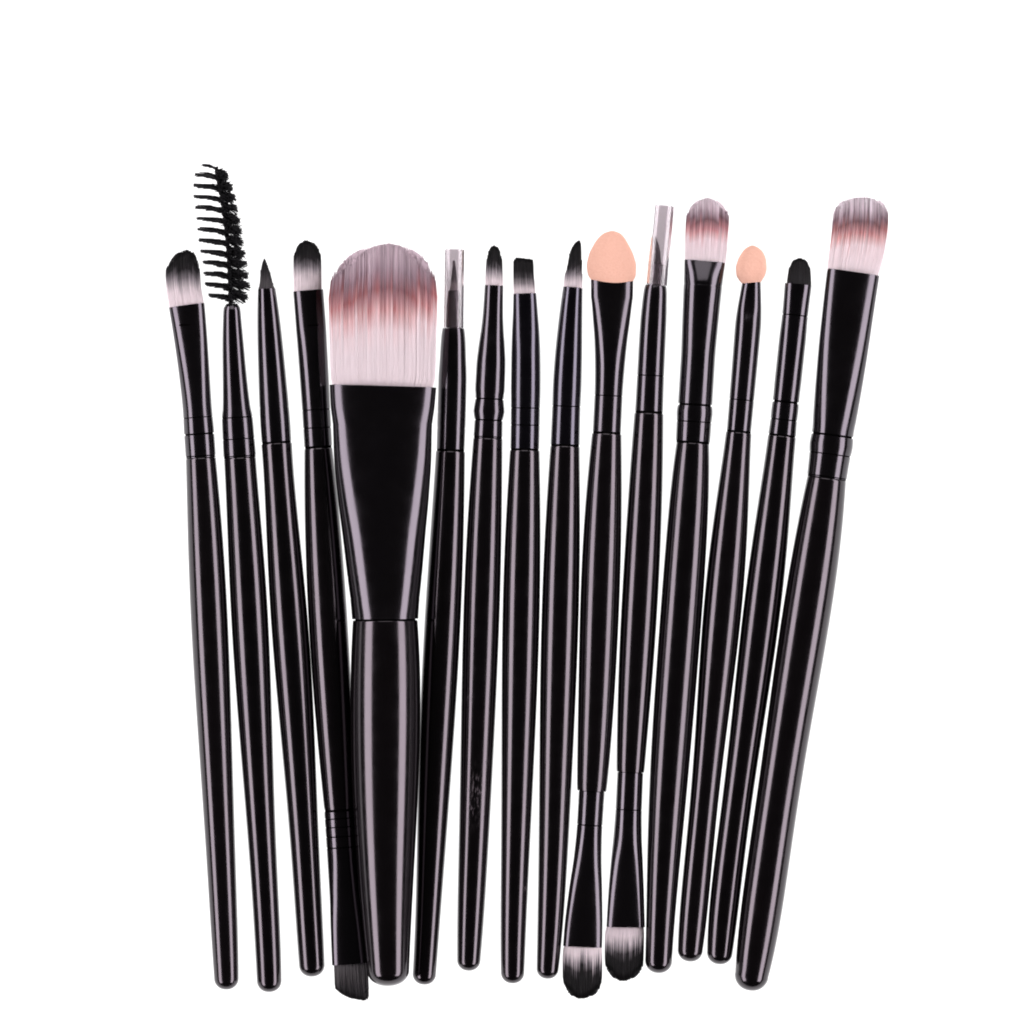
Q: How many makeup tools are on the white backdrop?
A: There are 15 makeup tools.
